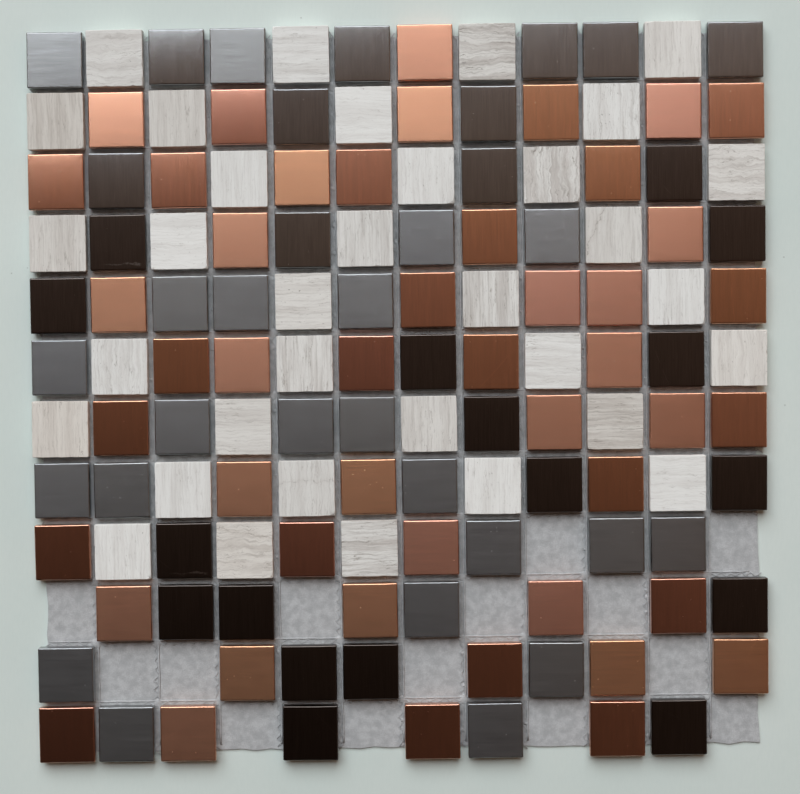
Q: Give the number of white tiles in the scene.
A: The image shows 34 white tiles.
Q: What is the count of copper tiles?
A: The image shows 47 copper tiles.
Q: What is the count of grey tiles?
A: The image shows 32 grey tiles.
